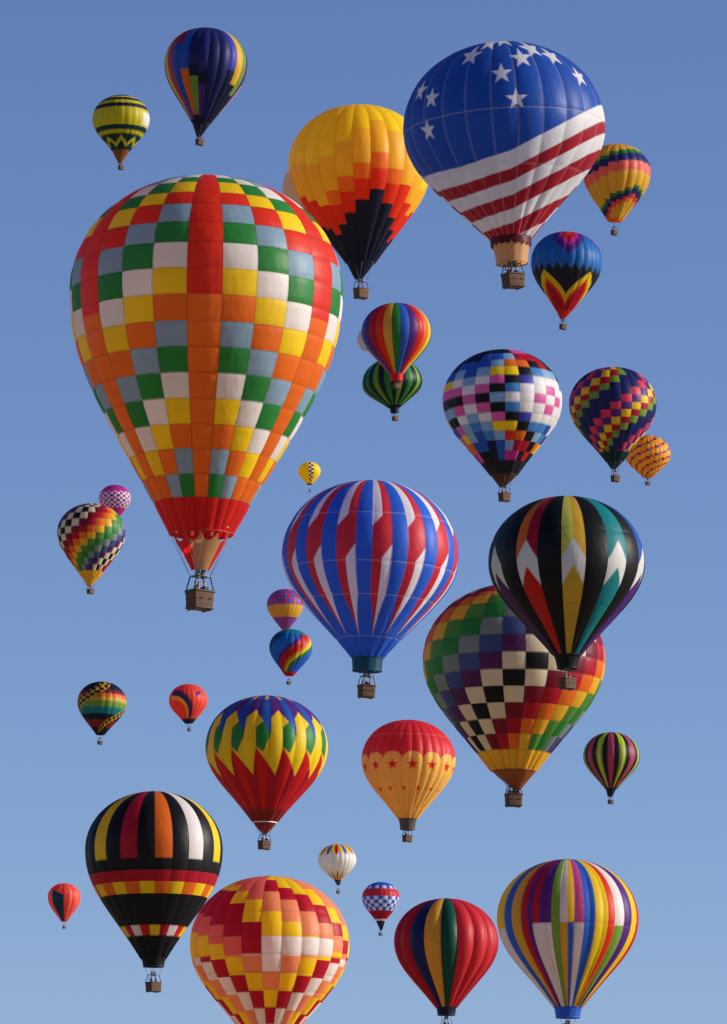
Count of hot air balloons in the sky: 32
